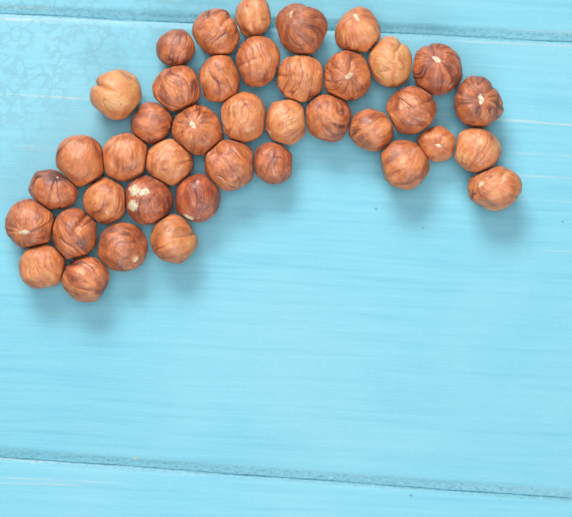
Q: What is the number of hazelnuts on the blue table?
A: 40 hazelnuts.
